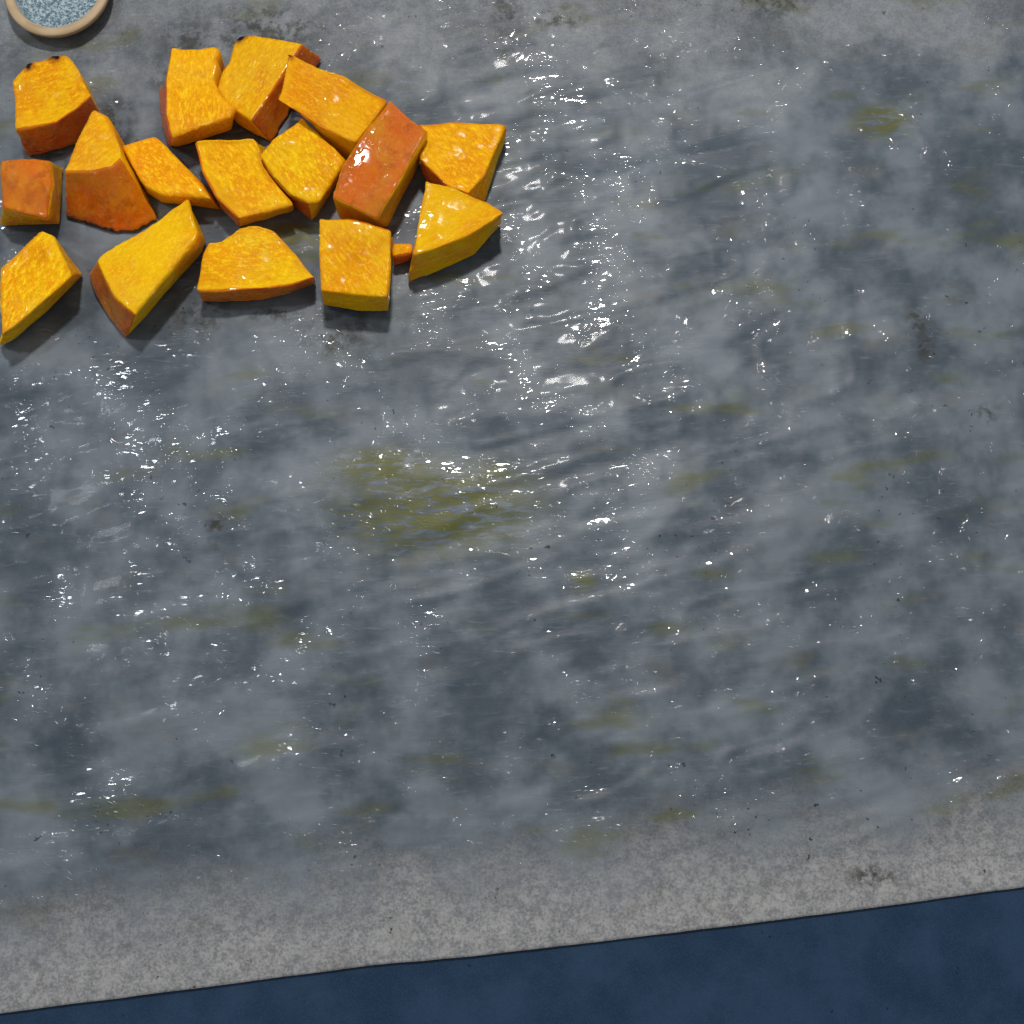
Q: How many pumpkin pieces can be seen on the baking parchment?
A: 17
